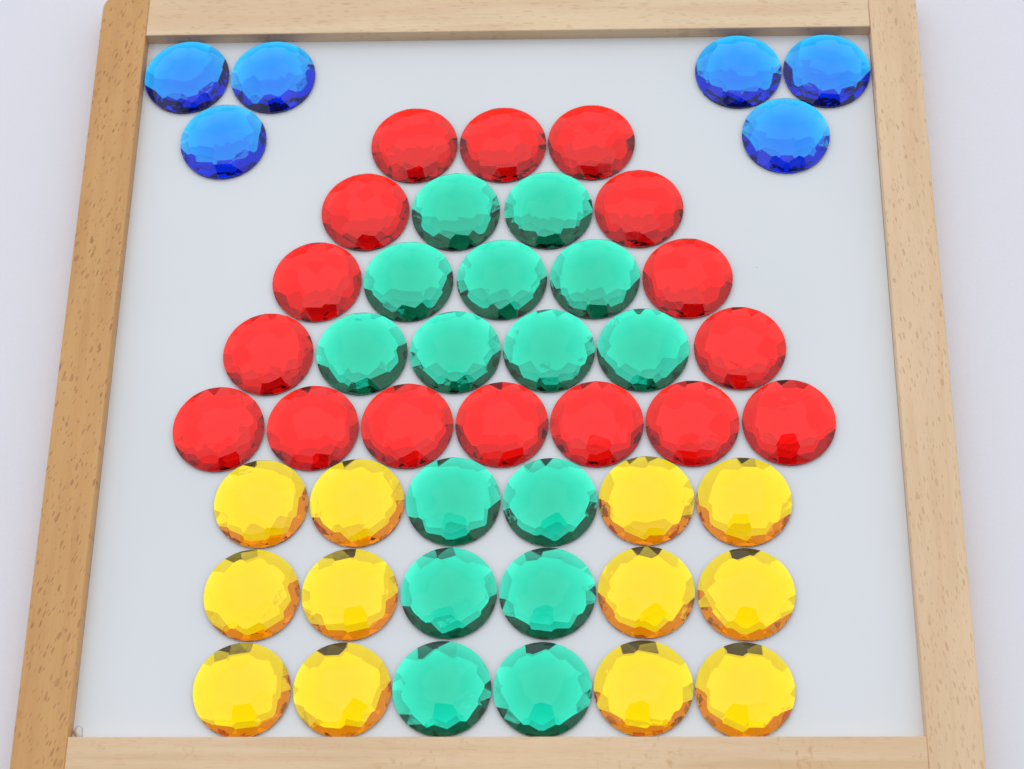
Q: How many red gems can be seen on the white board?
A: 16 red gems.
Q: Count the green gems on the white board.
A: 15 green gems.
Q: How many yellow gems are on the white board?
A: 12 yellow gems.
